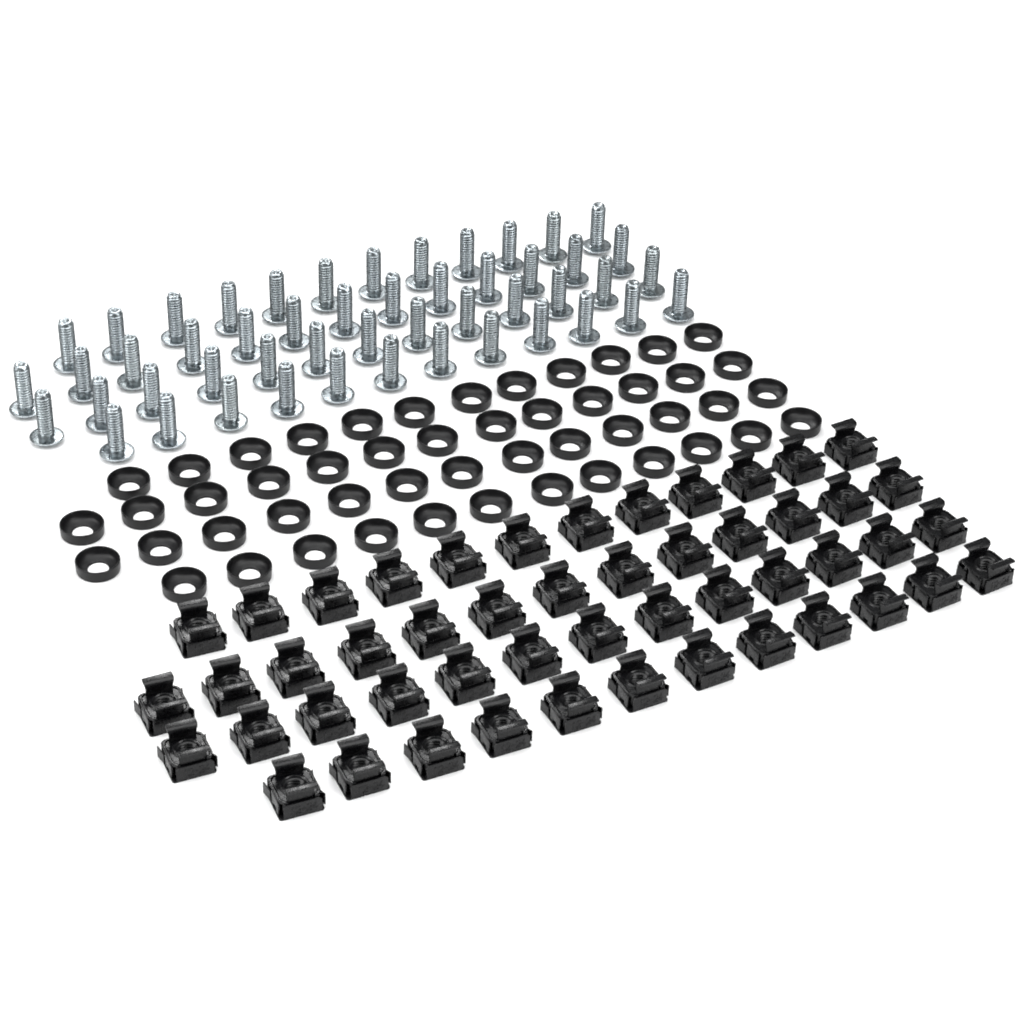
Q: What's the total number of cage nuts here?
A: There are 50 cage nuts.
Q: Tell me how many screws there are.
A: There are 50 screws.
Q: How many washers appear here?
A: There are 50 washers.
